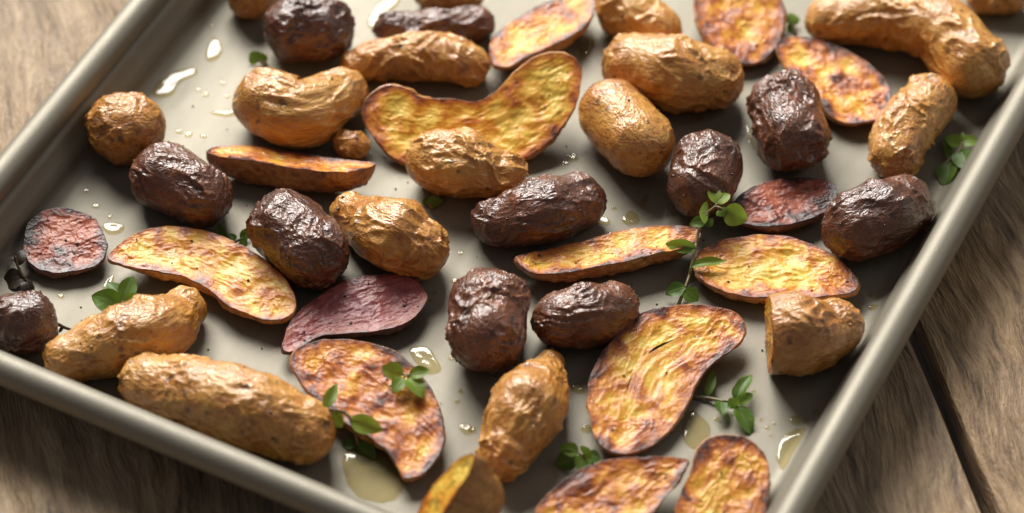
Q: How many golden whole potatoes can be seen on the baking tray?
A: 17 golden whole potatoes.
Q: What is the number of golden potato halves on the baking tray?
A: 14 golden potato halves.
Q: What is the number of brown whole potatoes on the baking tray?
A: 11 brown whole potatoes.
